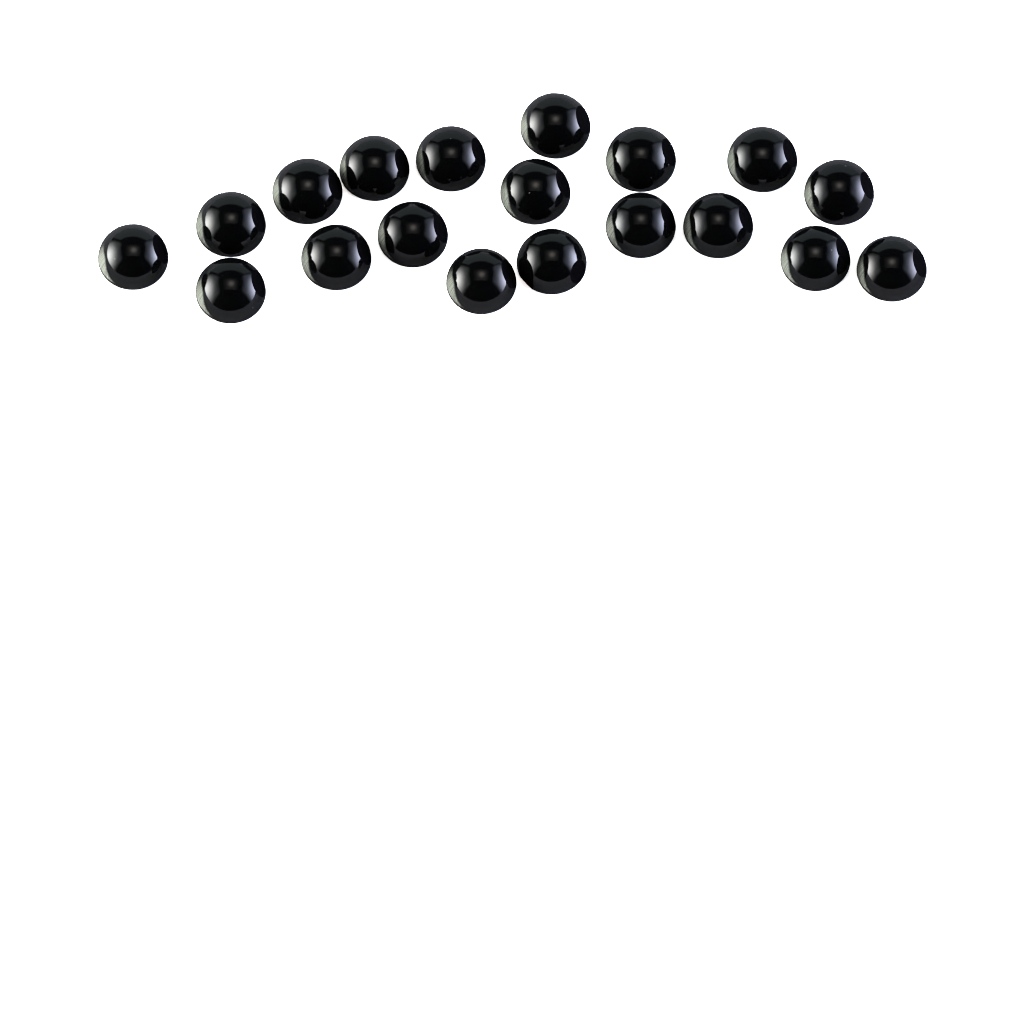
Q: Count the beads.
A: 19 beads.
